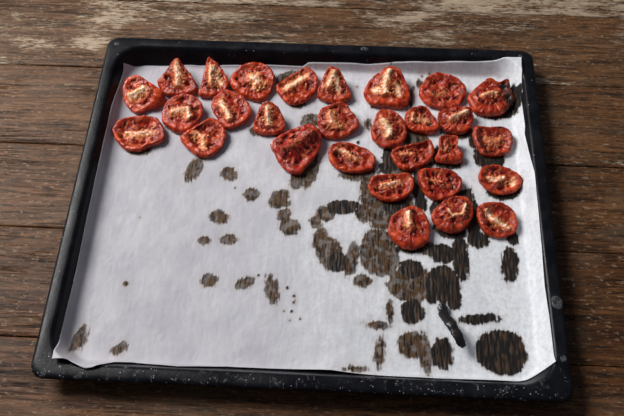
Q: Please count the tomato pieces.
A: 29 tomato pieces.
